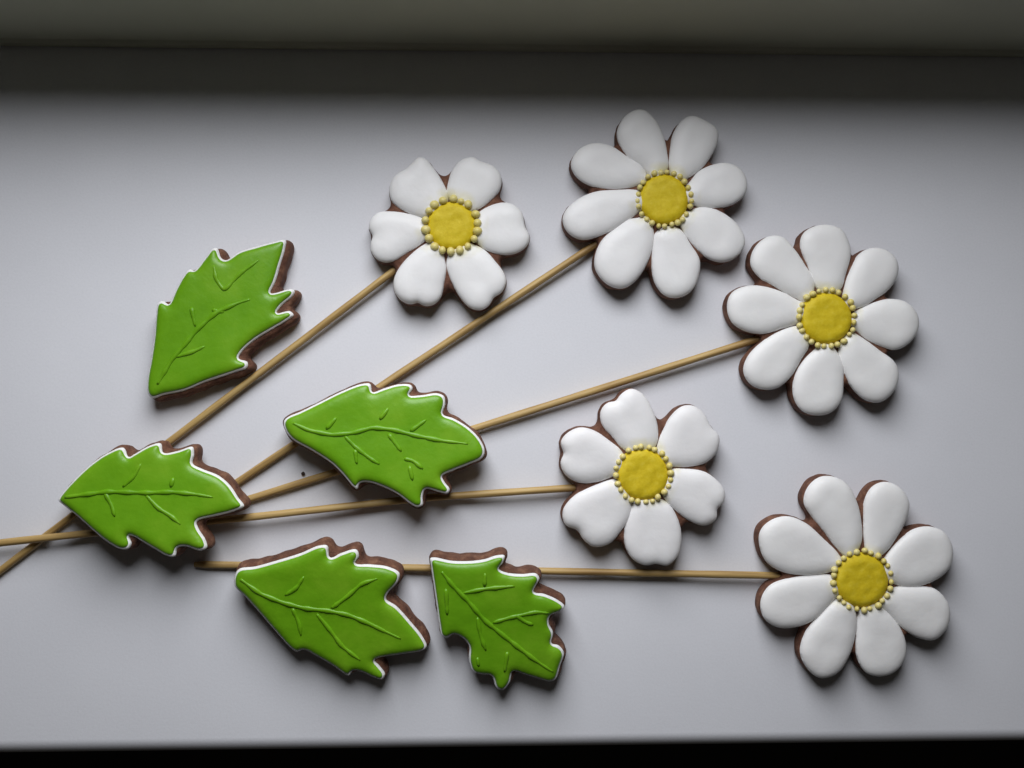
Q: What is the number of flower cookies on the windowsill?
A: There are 5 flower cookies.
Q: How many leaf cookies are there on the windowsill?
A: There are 5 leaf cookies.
